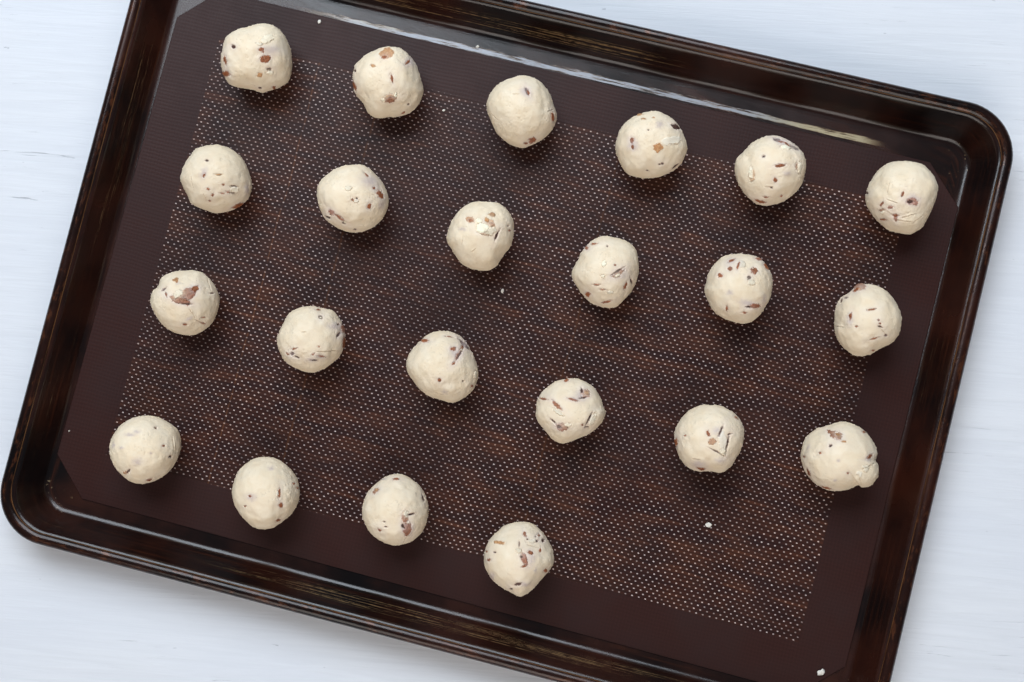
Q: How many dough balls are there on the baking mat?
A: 22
